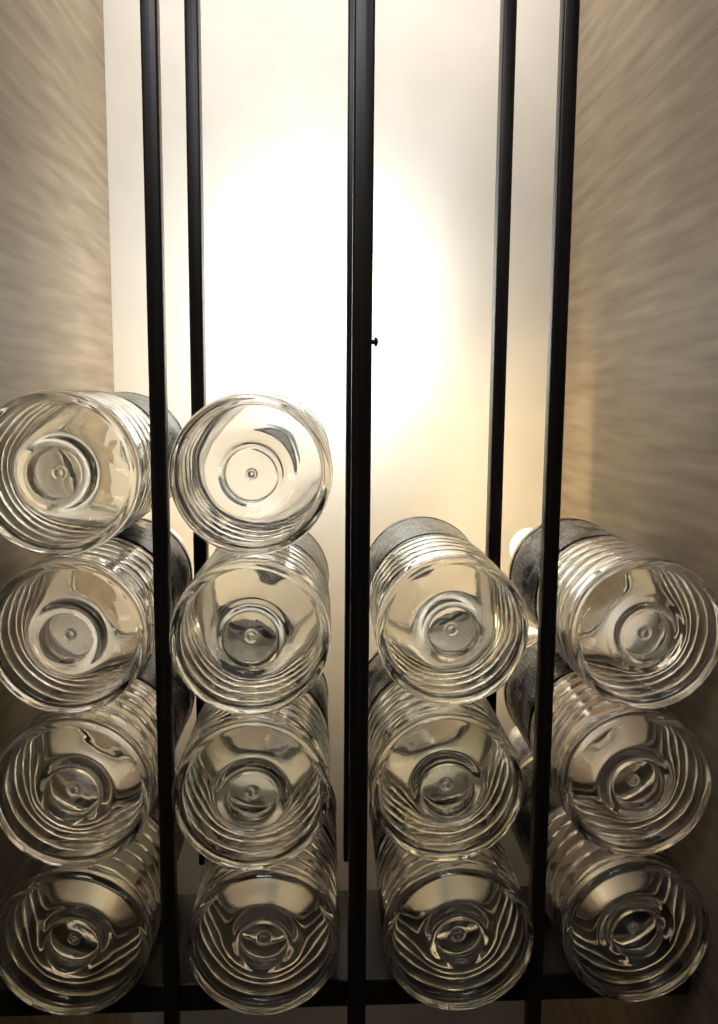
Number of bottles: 14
